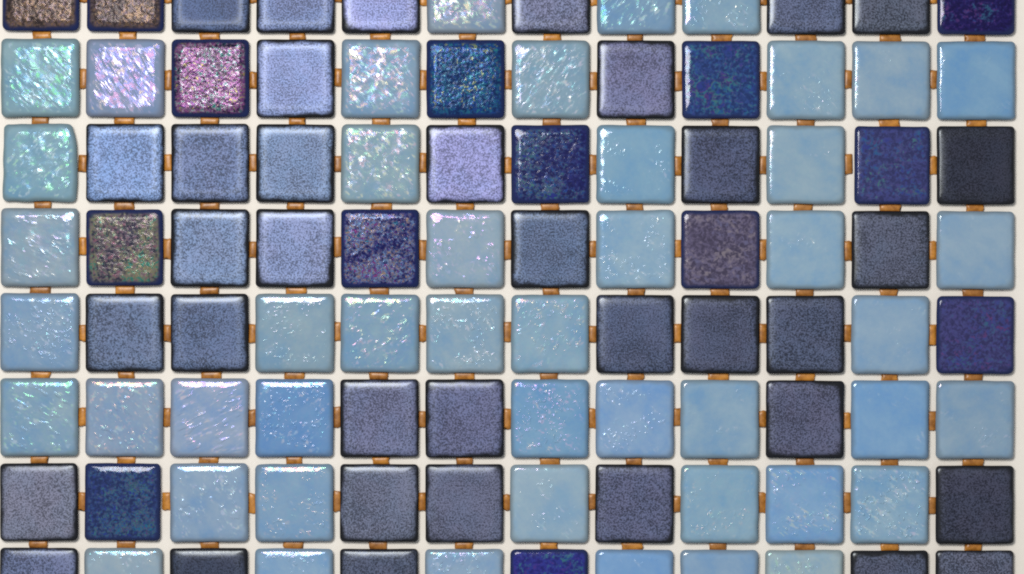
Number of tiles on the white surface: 96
